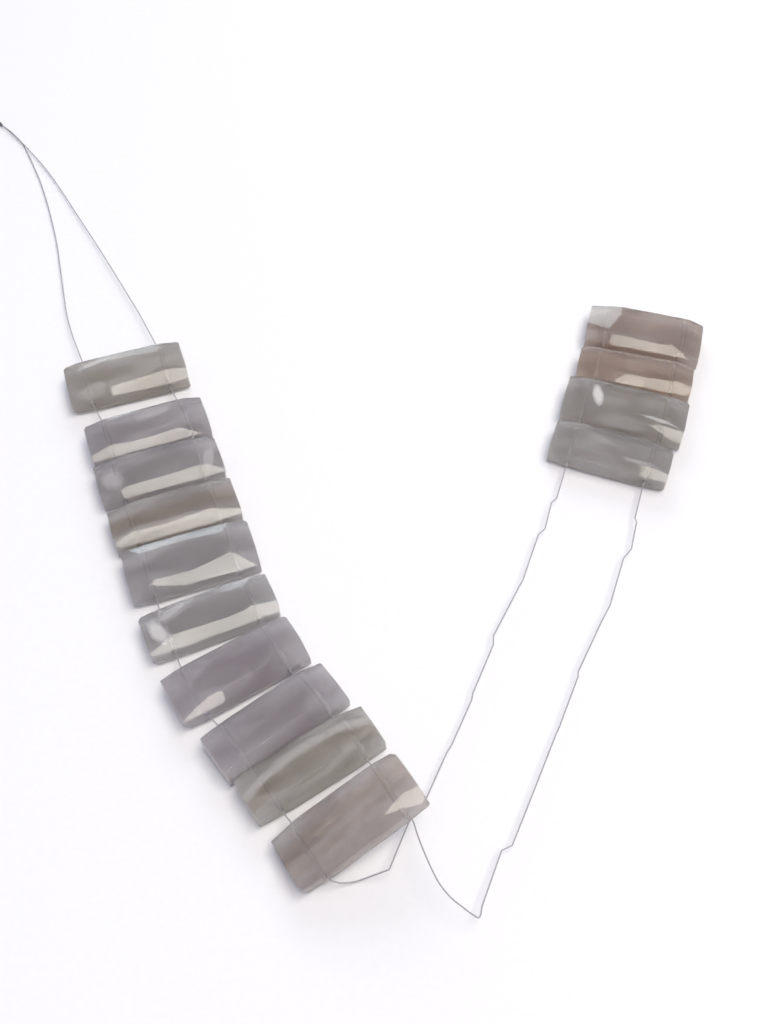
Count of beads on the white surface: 14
